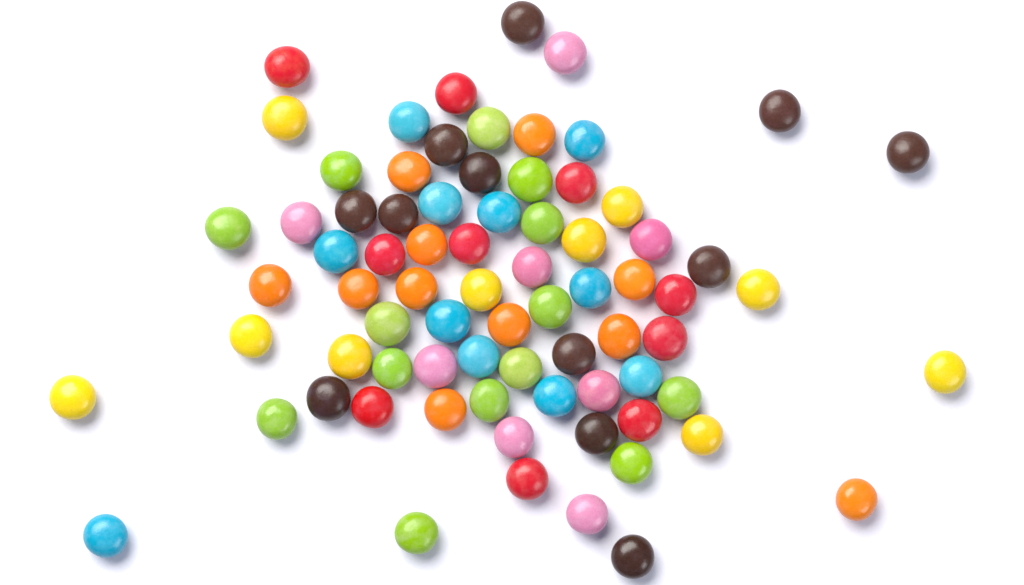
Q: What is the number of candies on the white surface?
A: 76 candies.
